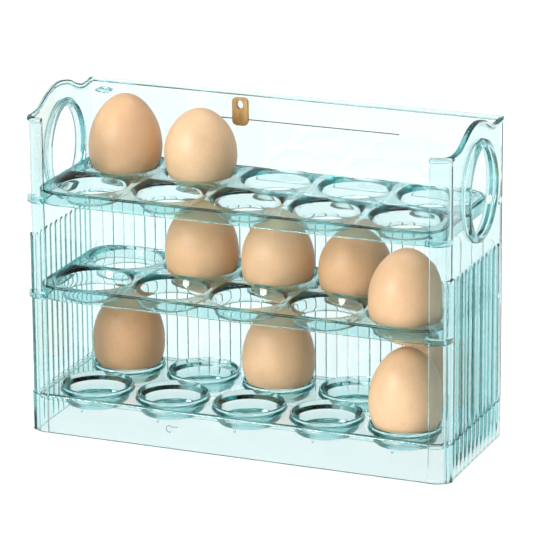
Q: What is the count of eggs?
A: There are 10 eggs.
